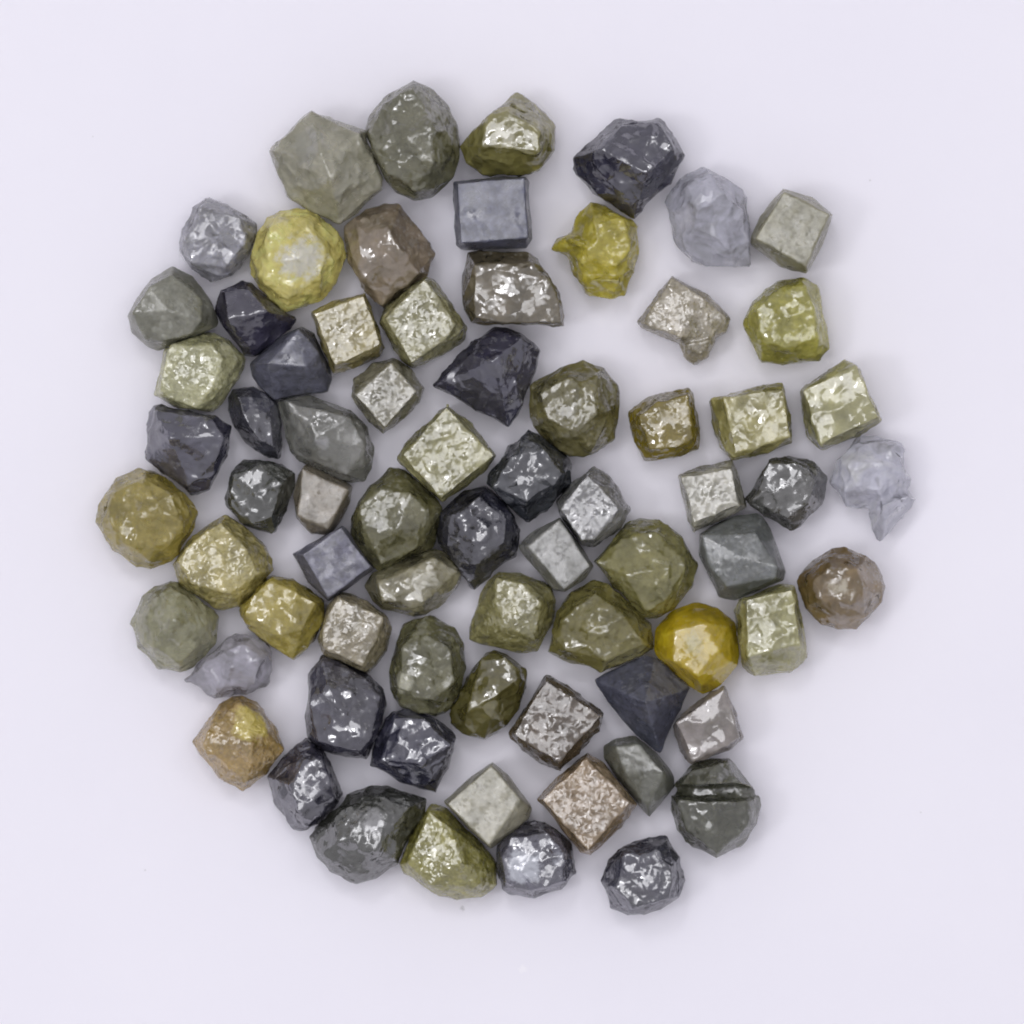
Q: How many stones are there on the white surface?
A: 72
